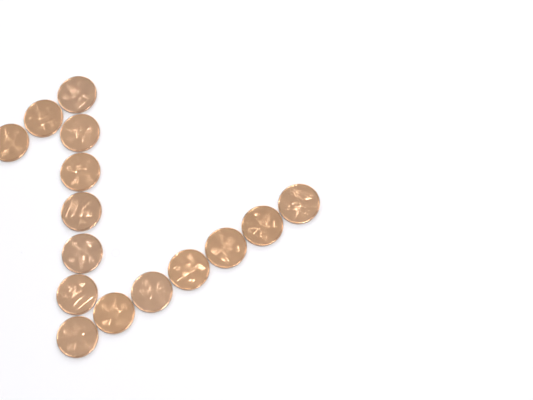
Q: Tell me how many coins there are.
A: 15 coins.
